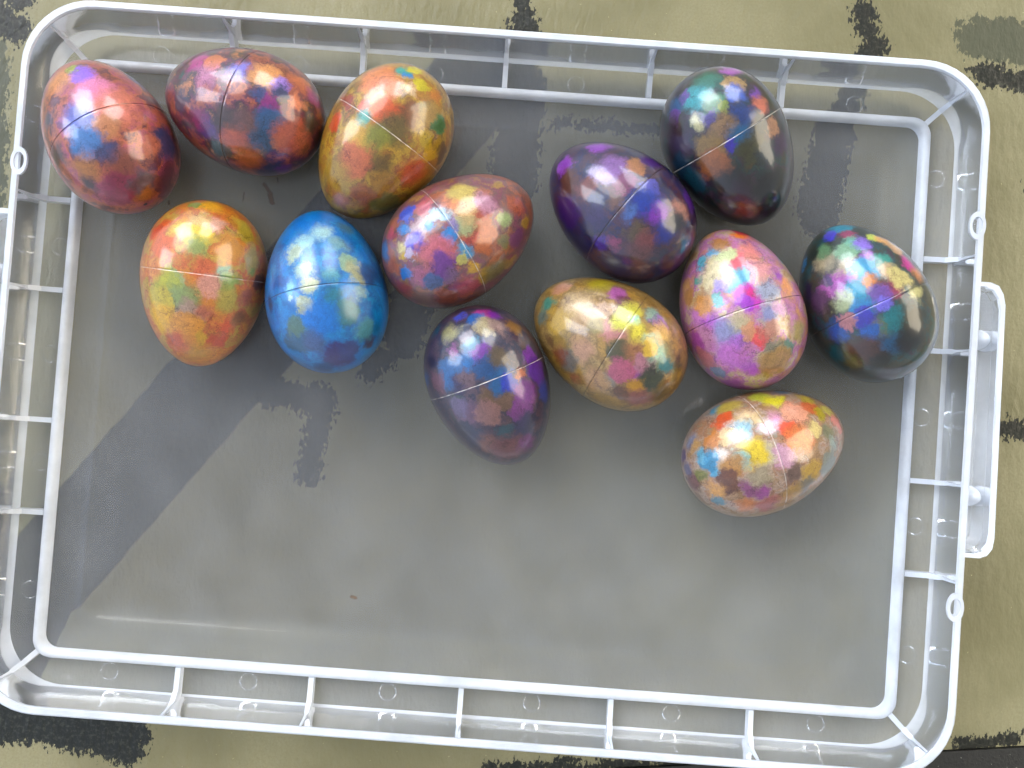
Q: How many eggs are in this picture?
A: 13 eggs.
